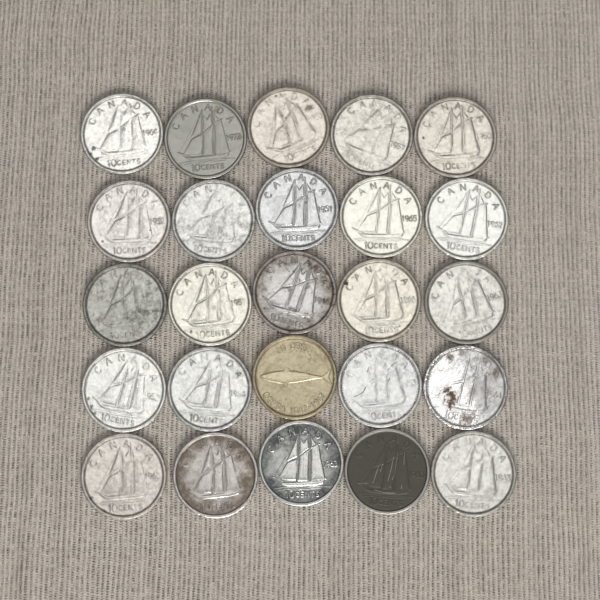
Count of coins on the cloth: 25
